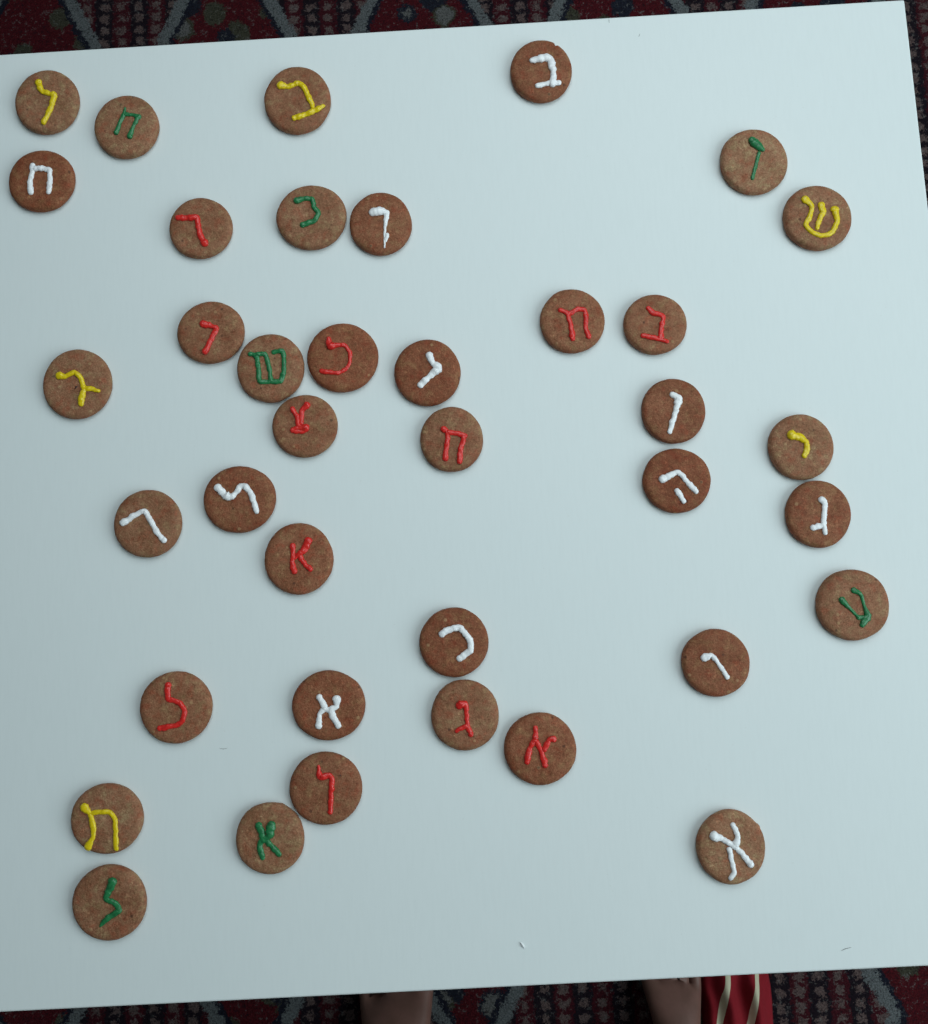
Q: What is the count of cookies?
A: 38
